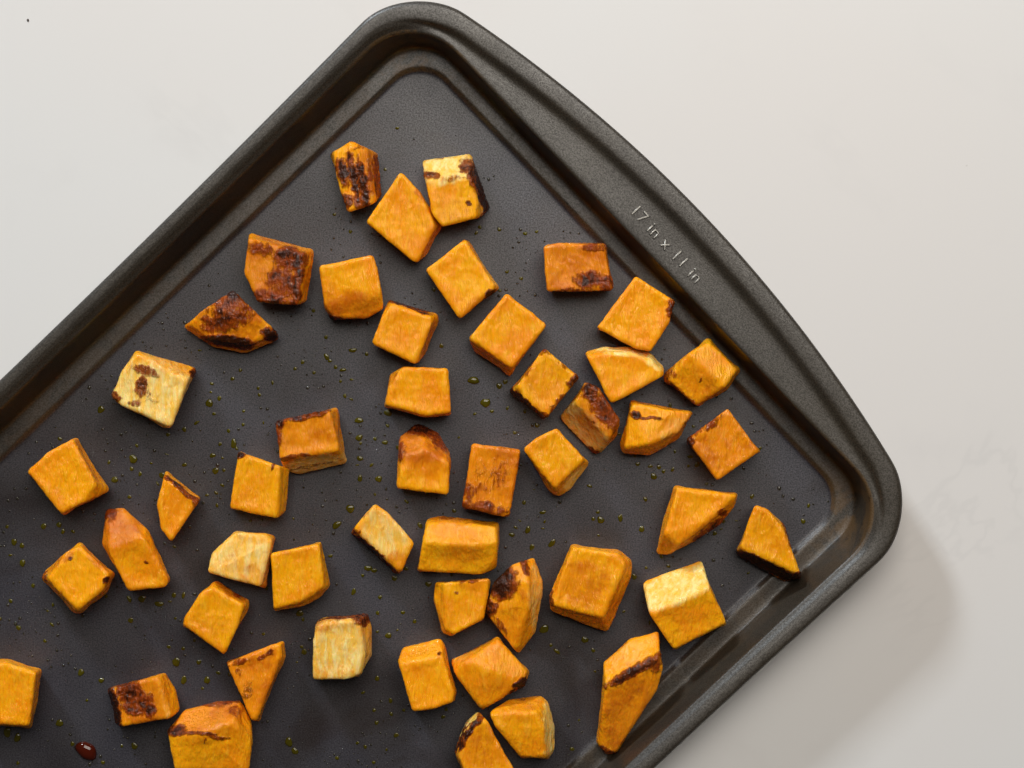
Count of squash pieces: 49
